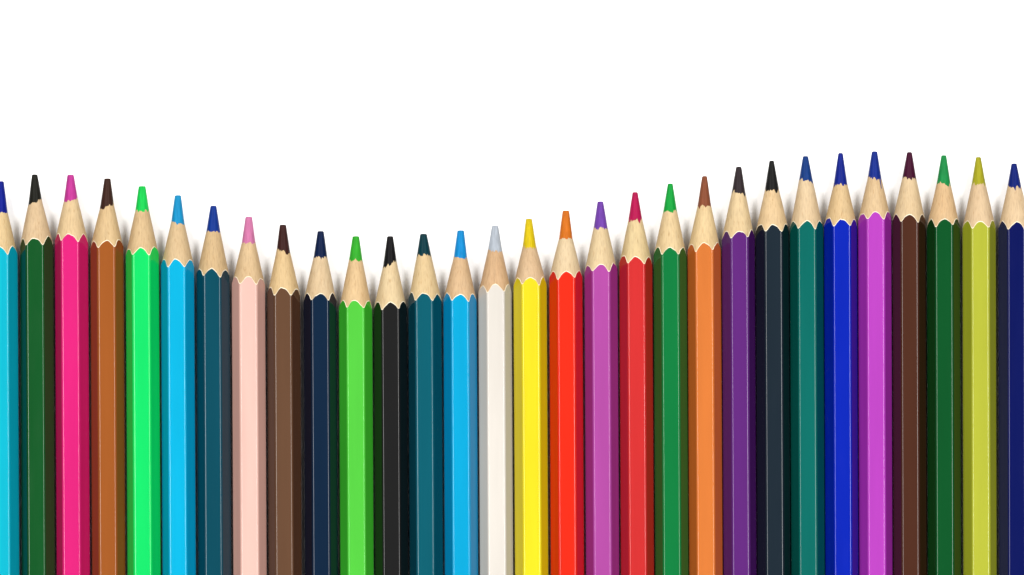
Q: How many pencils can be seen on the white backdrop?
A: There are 30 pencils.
